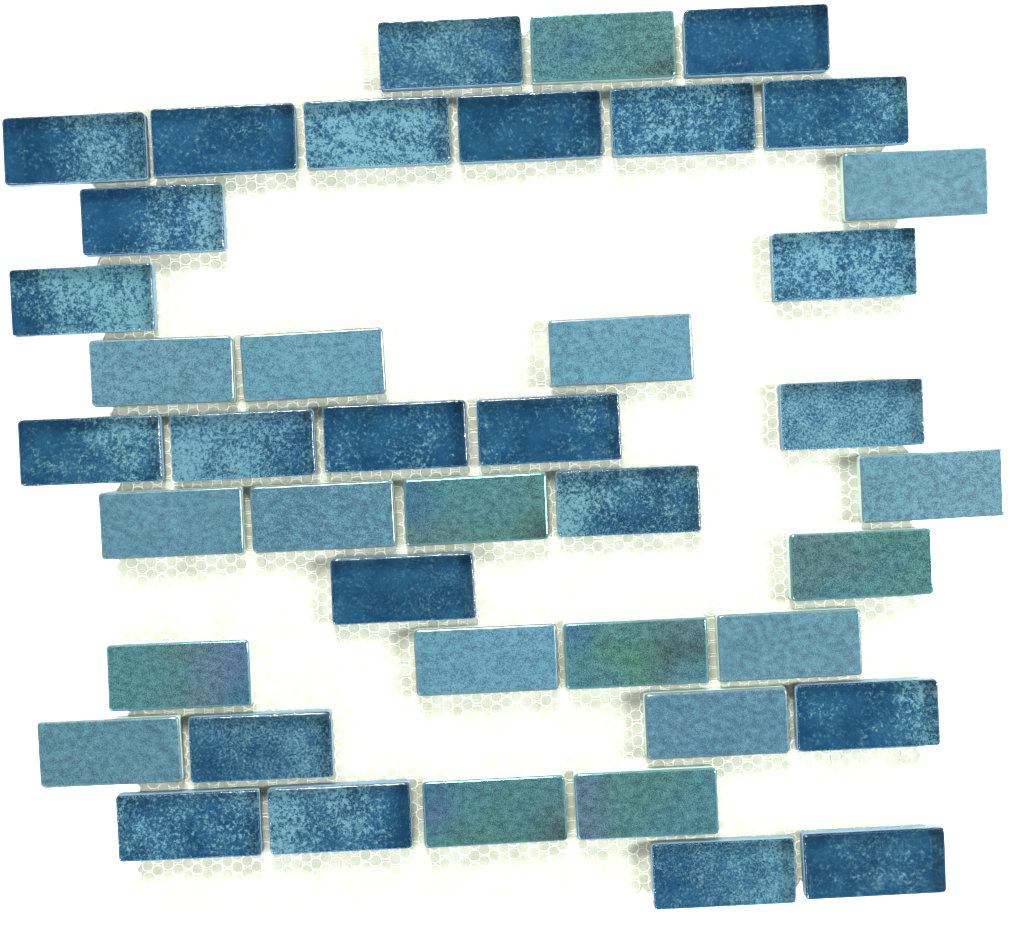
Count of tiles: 42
